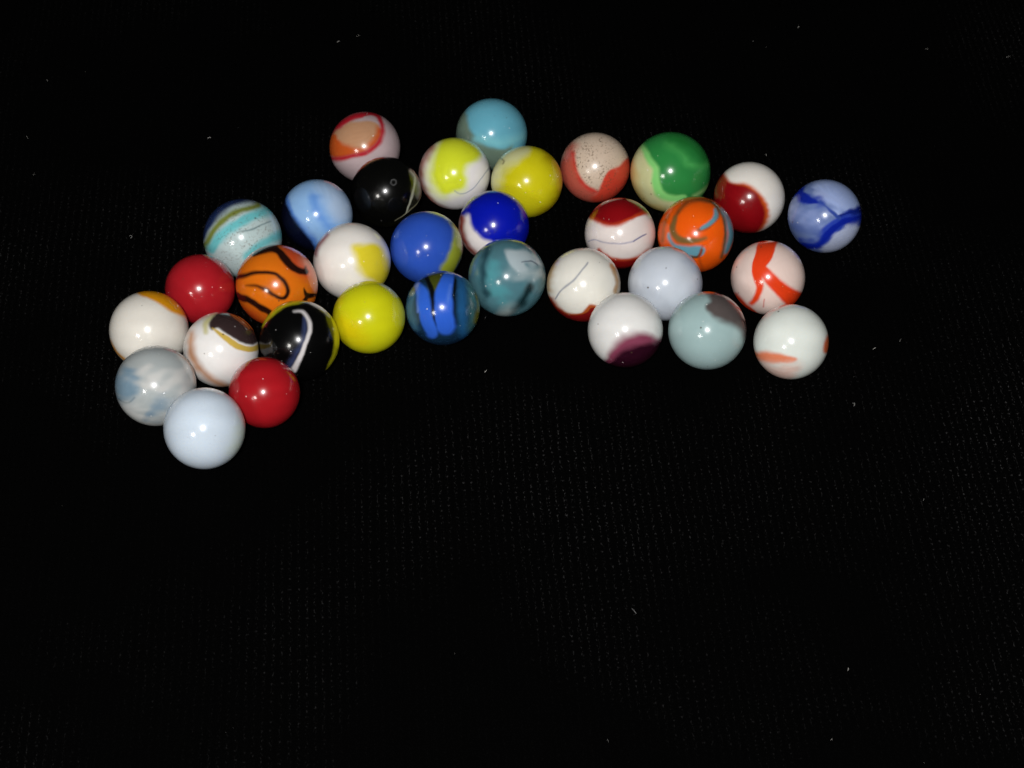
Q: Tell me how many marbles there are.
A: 33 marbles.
